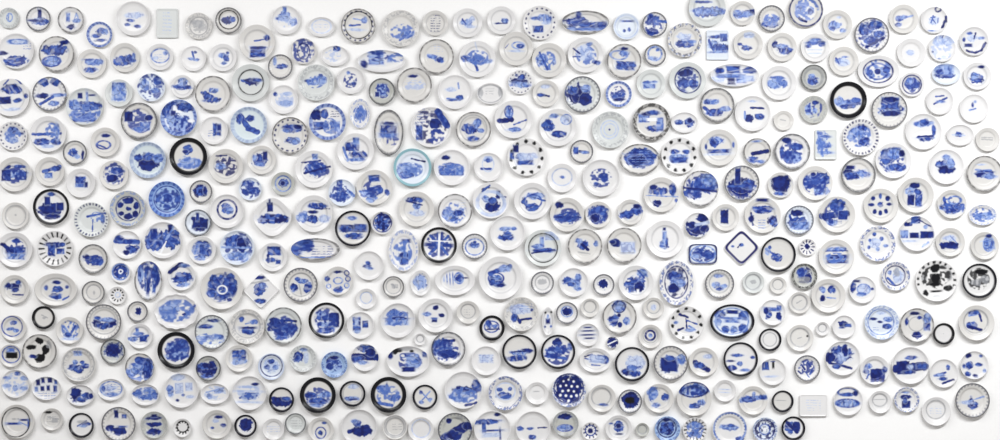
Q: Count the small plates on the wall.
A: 174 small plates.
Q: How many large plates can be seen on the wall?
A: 146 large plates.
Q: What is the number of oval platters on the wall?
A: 31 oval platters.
